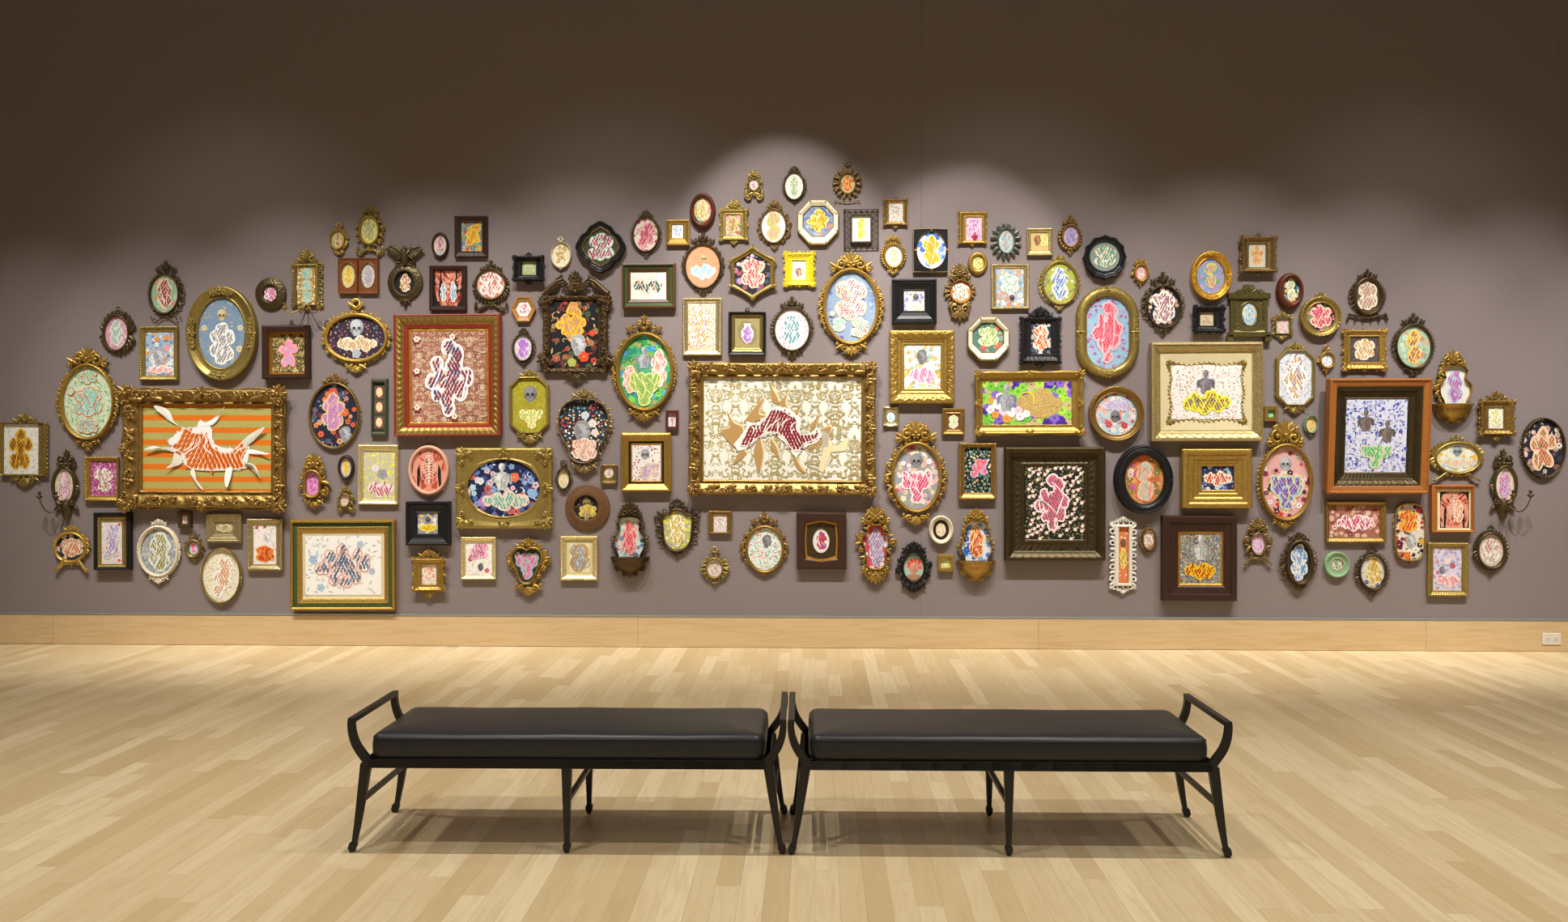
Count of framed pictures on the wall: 150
